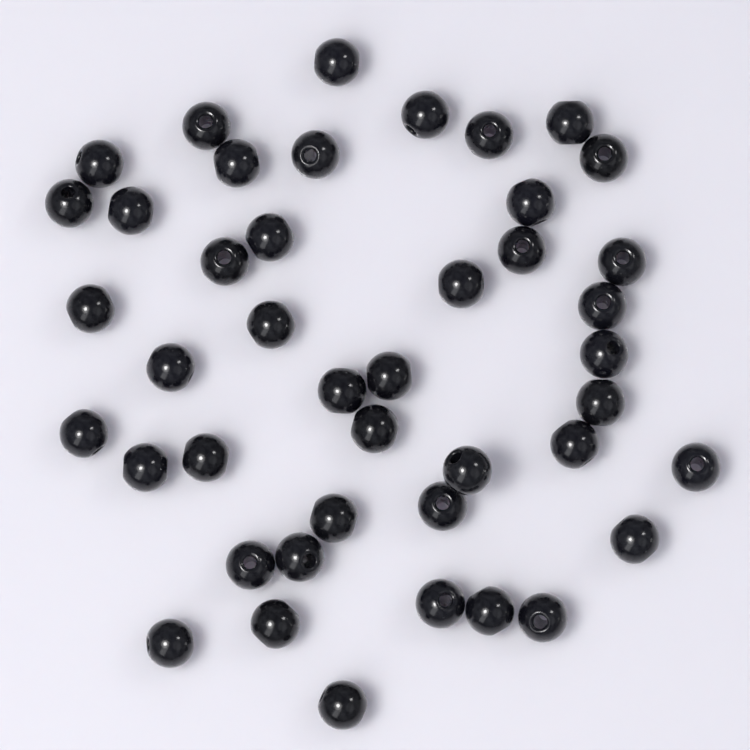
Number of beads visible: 43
